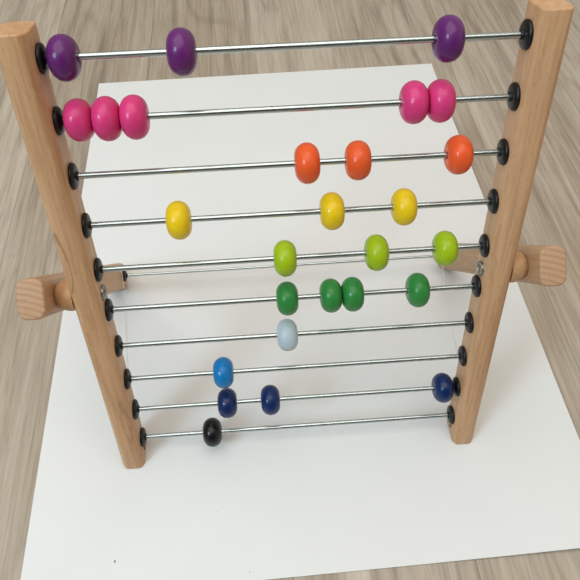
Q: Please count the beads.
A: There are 27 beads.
